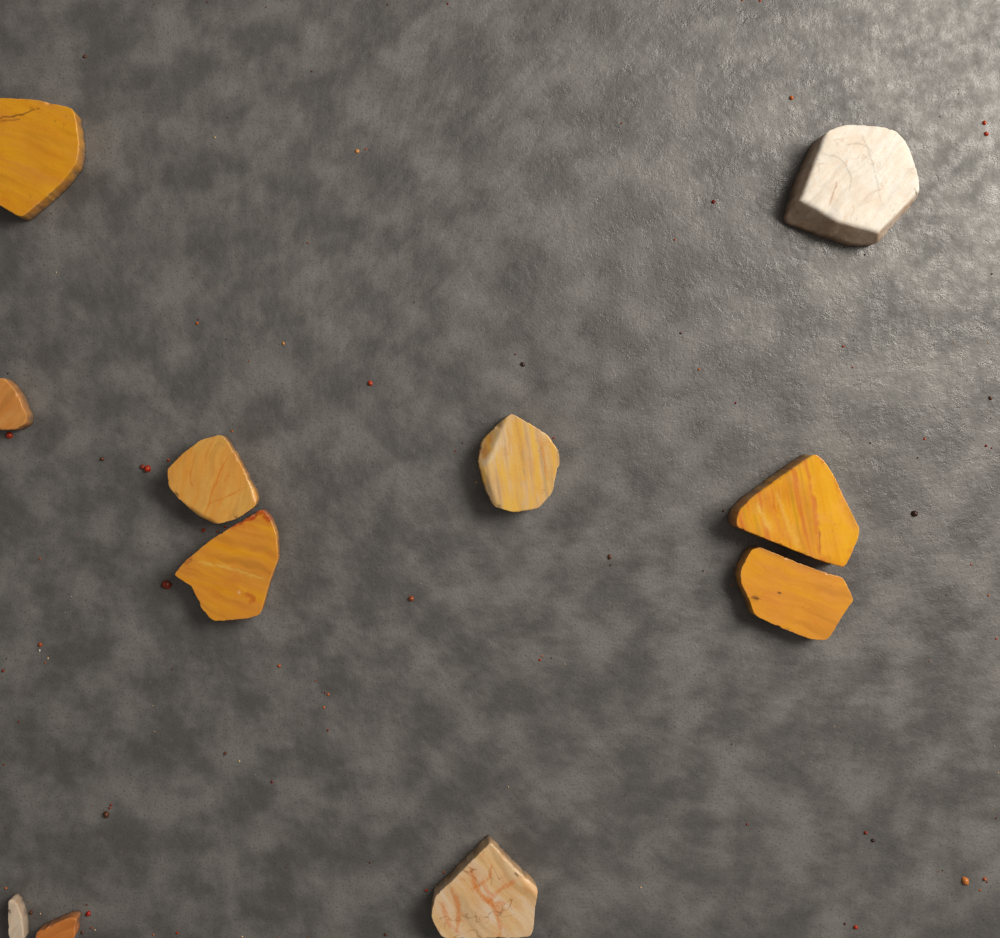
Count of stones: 11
